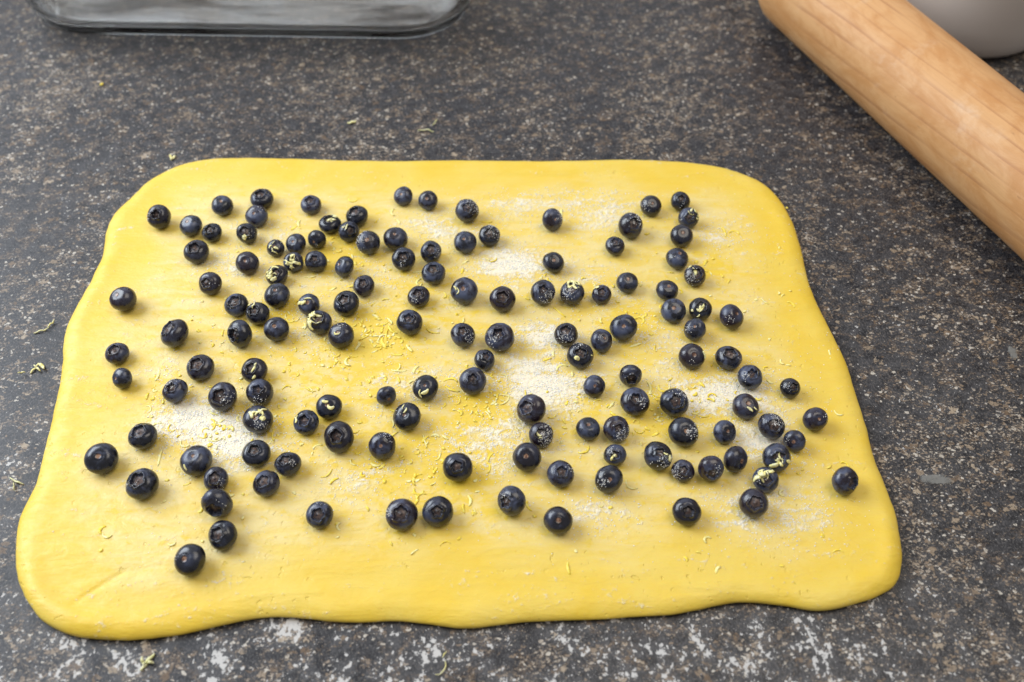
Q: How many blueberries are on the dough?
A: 137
